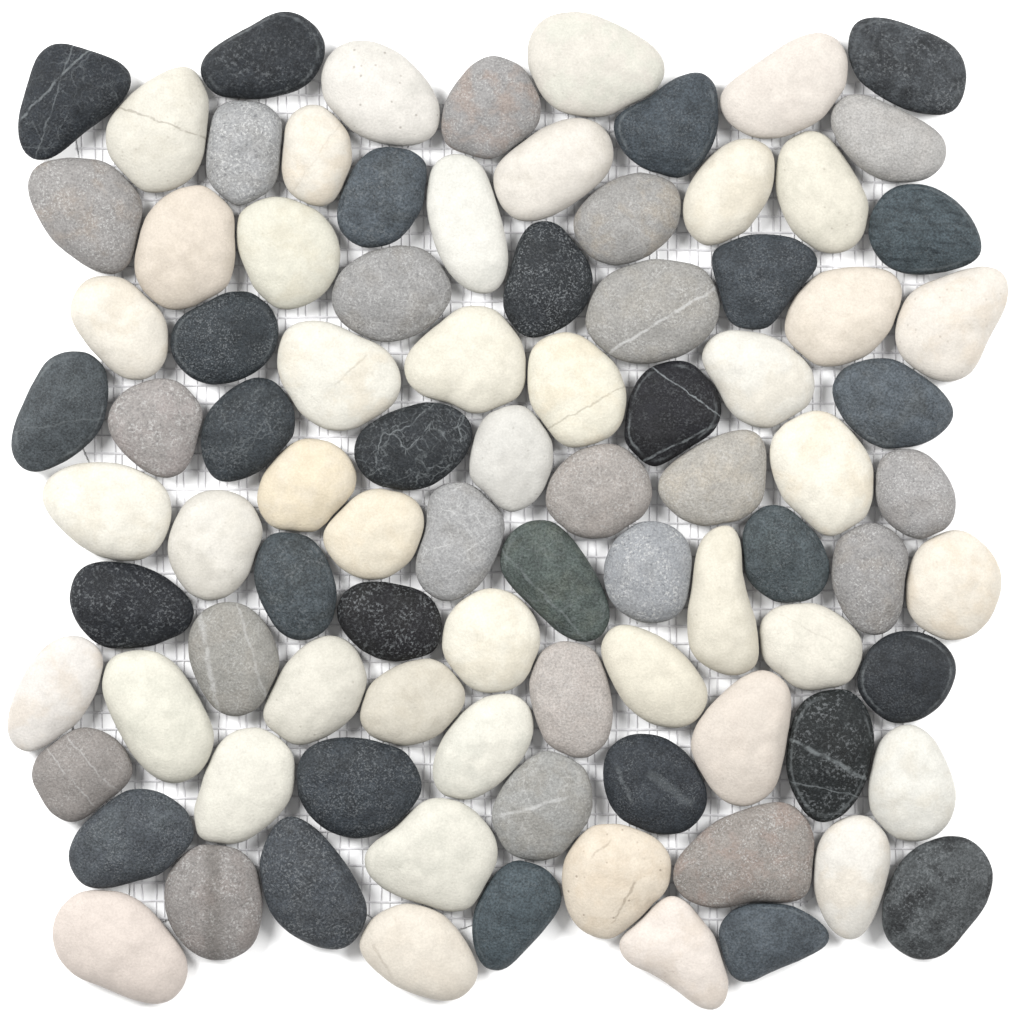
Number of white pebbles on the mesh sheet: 43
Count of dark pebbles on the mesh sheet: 28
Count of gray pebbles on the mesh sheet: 20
